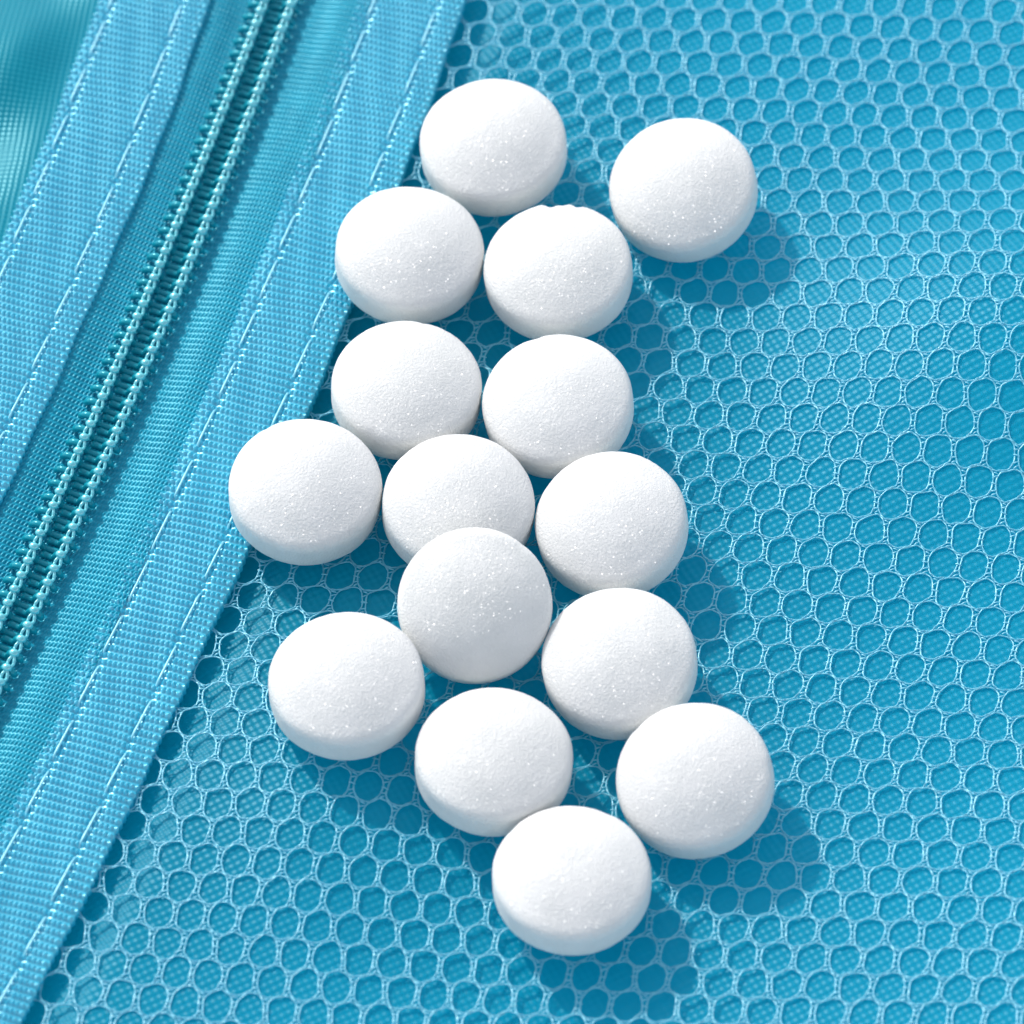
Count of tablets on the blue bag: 15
